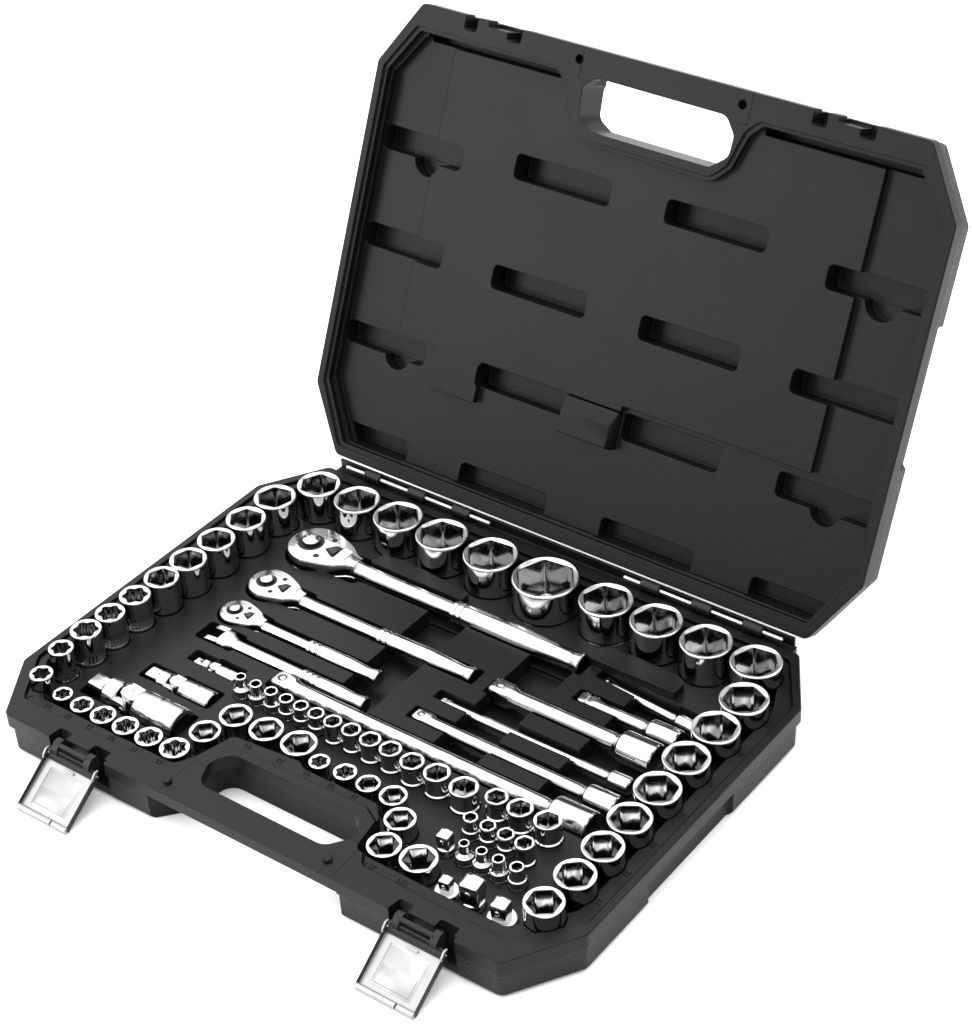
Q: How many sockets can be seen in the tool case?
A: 69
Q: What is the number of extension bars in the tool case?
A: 6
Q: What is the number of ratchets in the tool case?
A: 3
